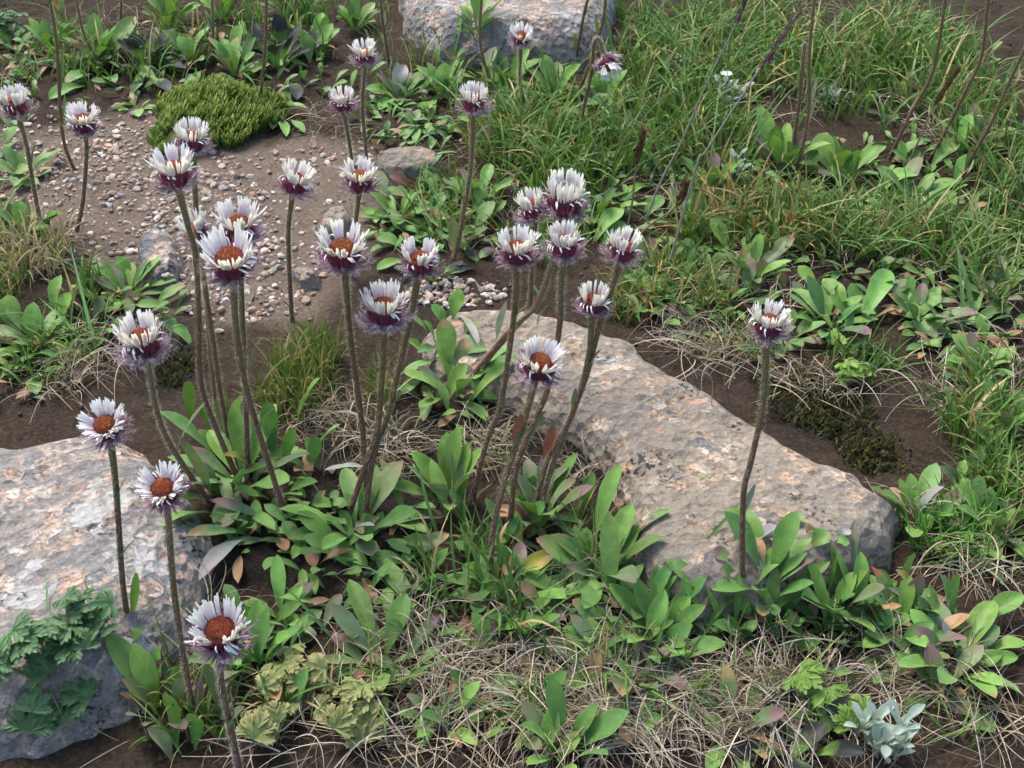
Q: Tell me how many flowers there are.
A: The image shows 29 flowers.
